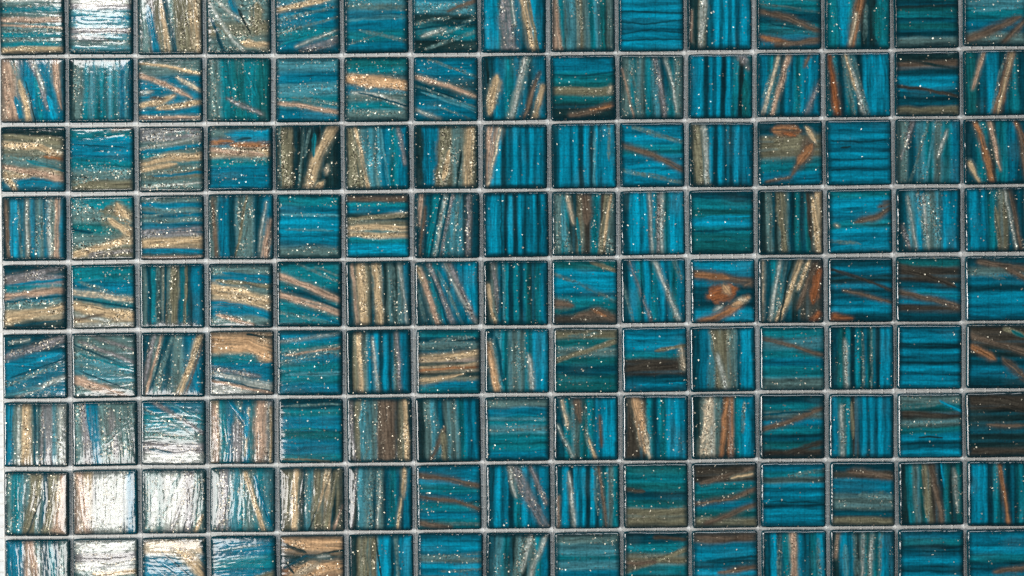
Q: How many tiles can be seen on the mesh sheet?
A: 135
